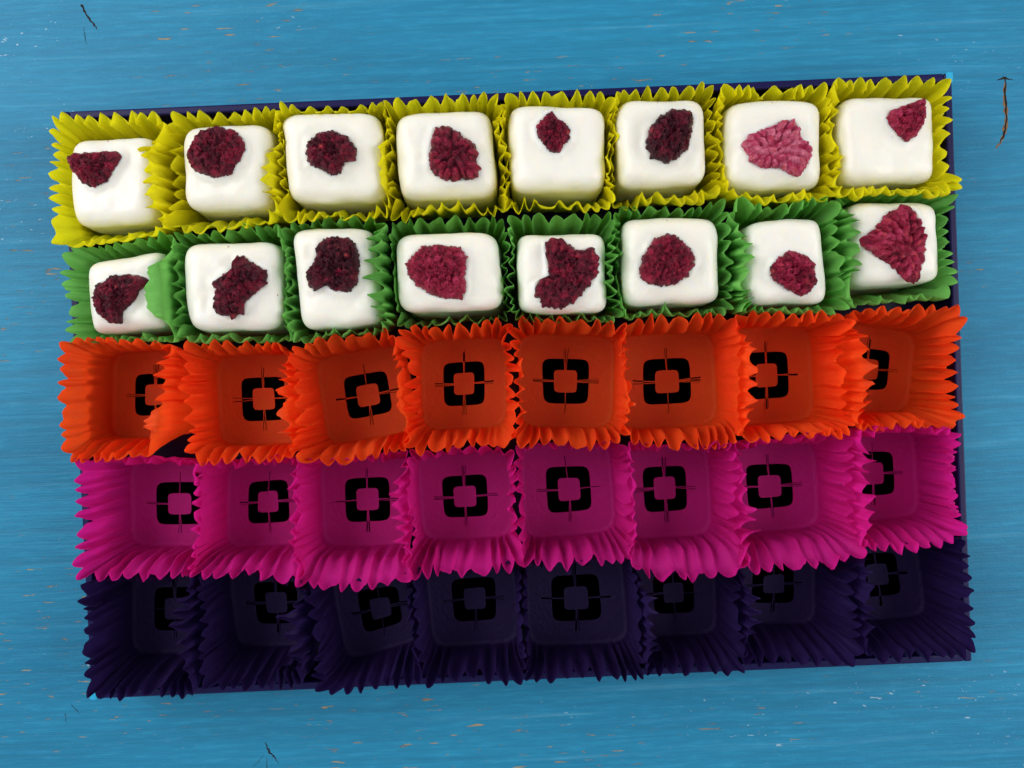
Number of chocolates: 16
